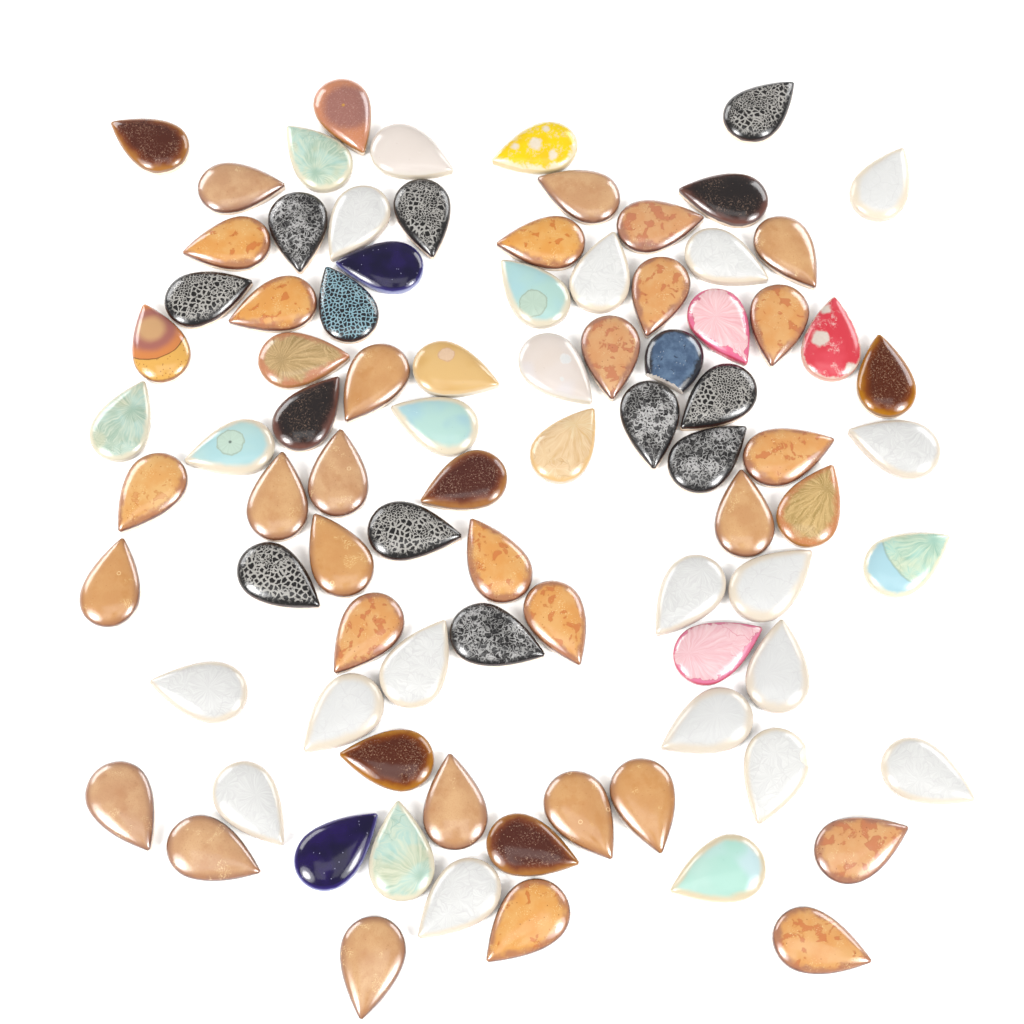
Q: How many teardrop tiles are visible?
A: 87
